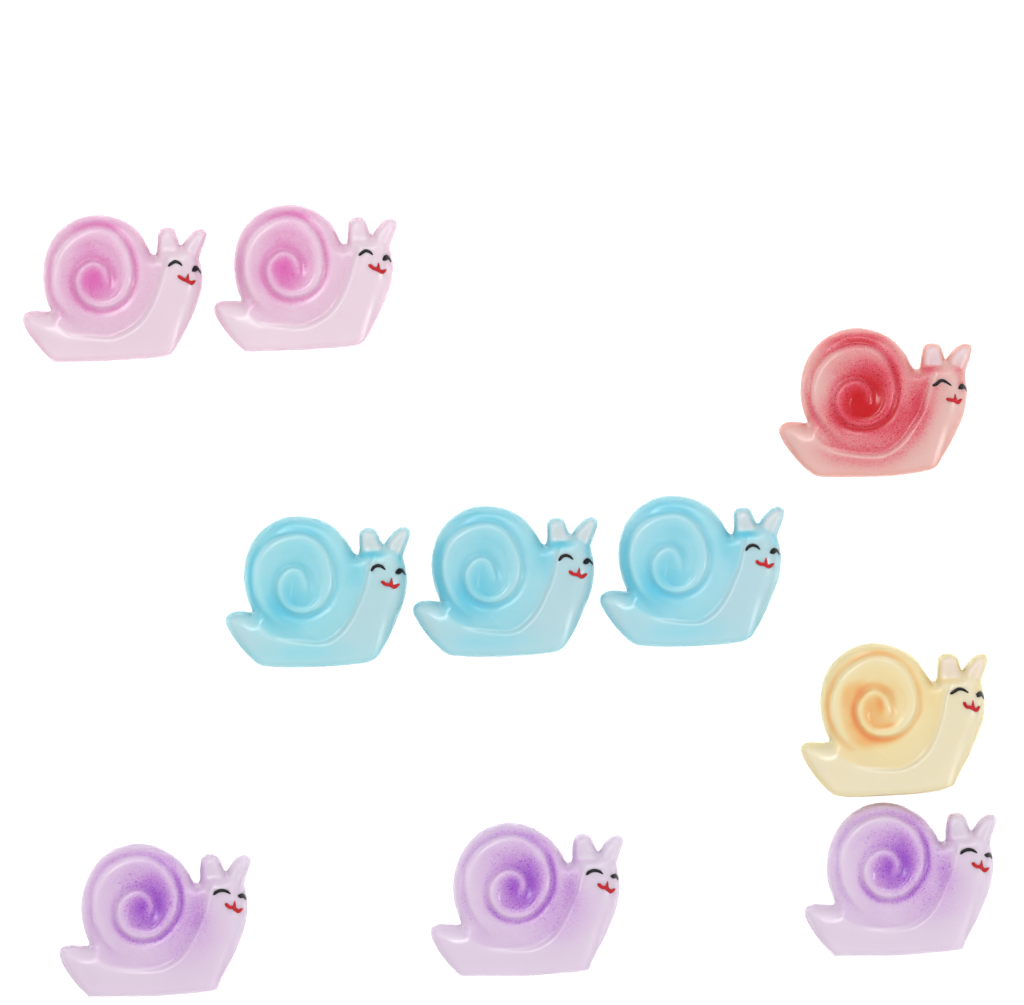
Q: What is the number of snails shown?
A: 10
